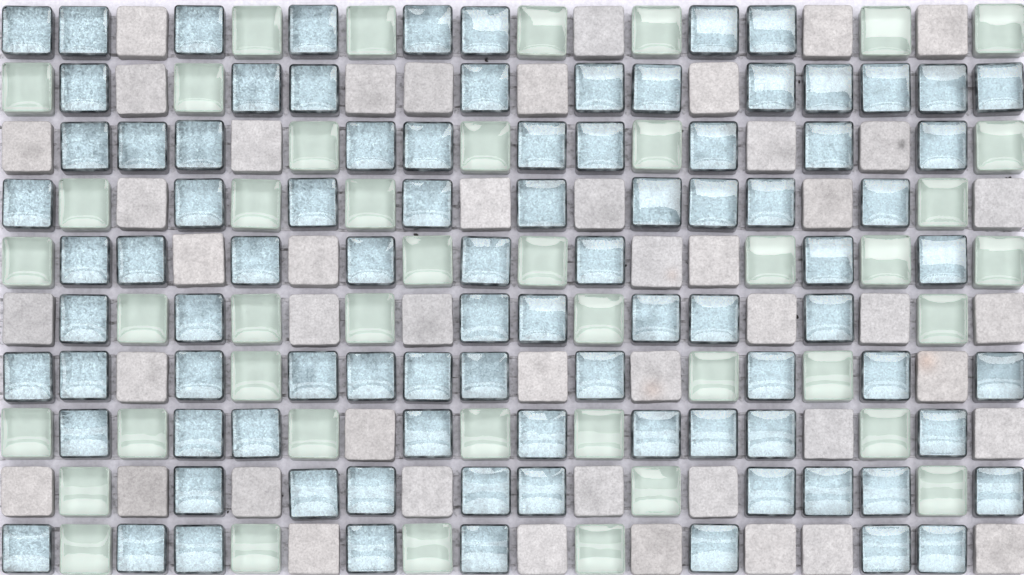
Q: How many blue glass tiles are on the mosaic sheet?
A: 90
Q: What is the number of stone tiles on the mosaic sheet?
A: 47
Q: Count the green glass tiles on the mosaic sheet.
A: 43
